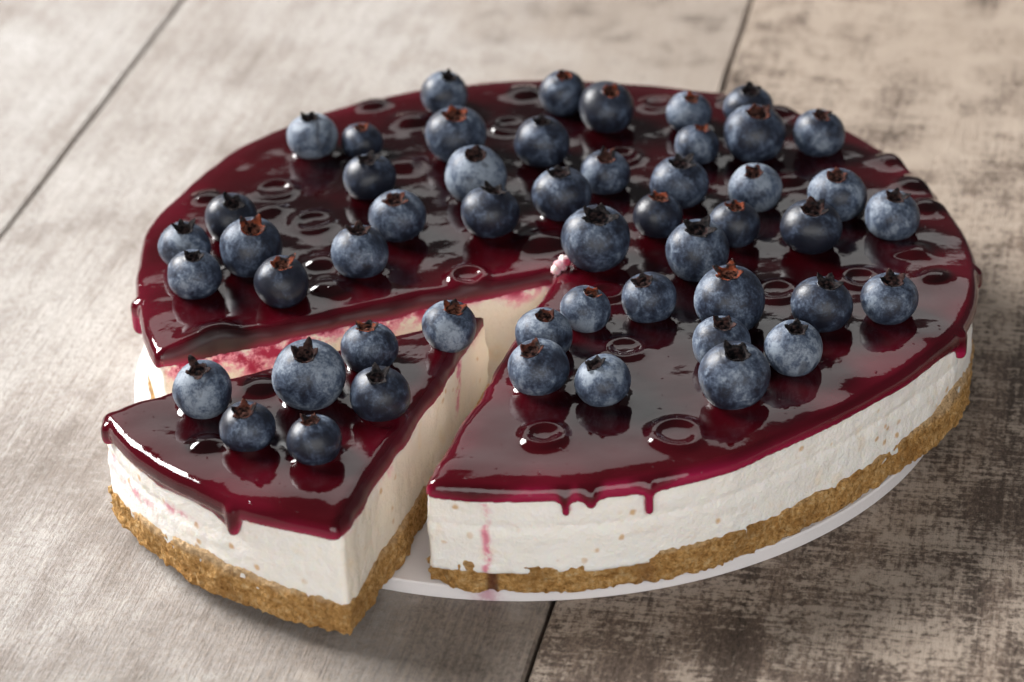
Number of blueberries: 51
